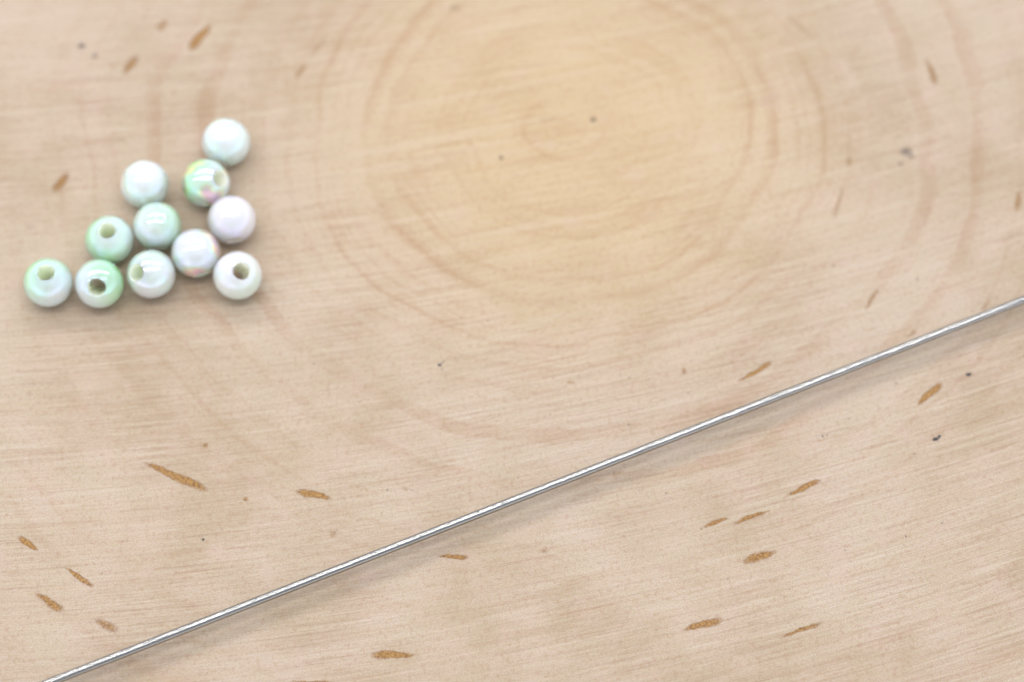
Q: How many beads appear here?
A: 11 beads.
